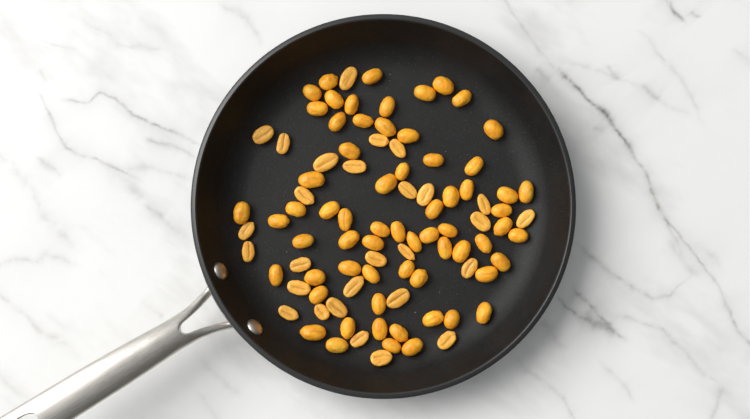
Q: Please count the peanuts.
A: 93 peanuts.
